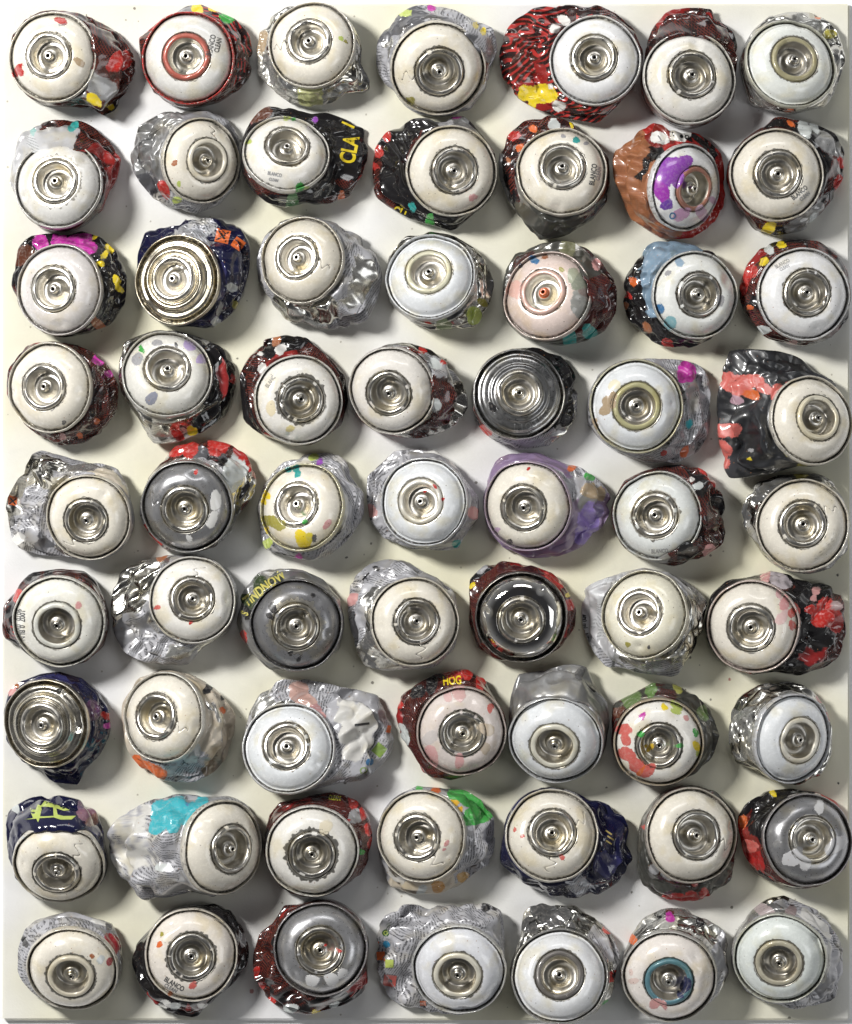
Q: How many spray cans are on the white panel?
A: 63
